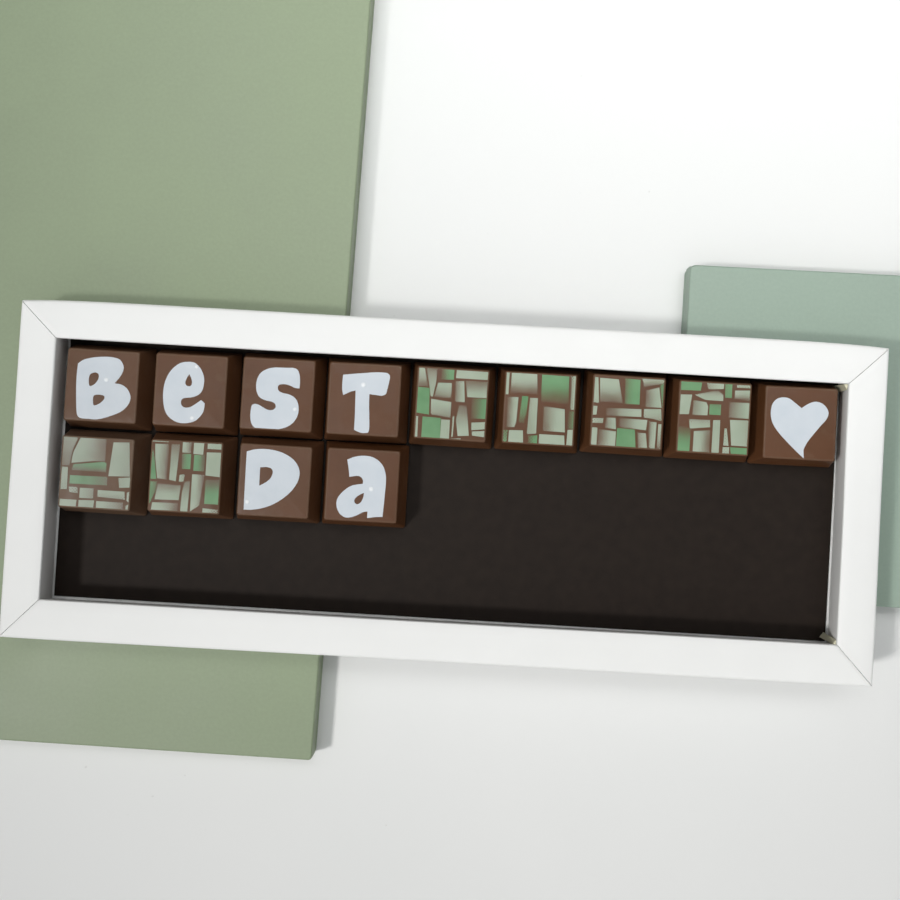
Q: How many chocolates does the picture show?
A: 13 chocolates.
